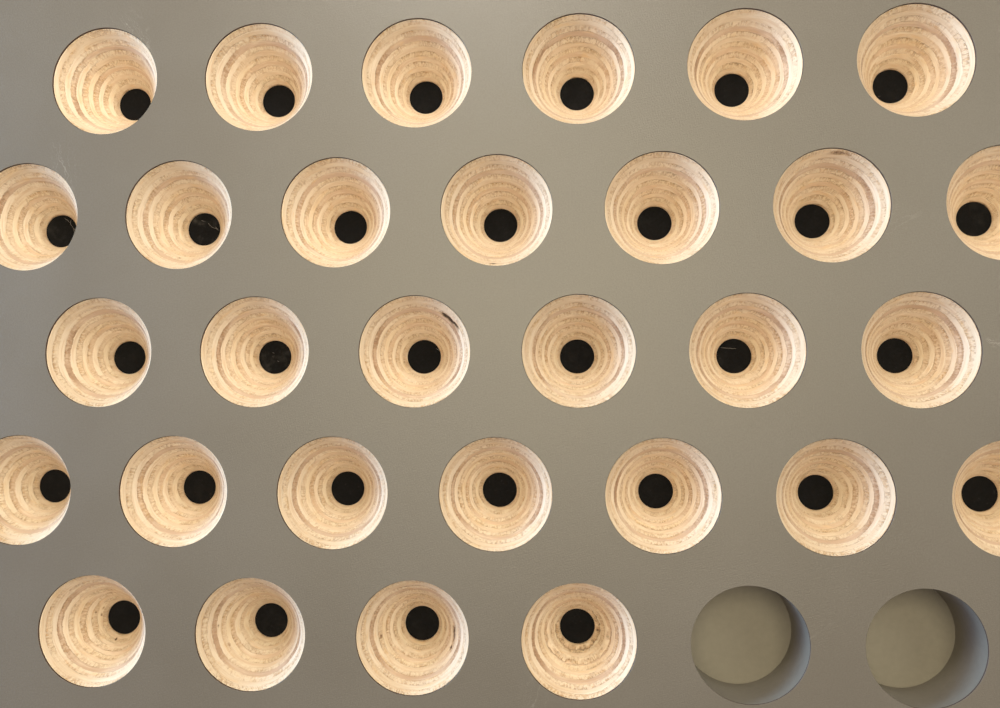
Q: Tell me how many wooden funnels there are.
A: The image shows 30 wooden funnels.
